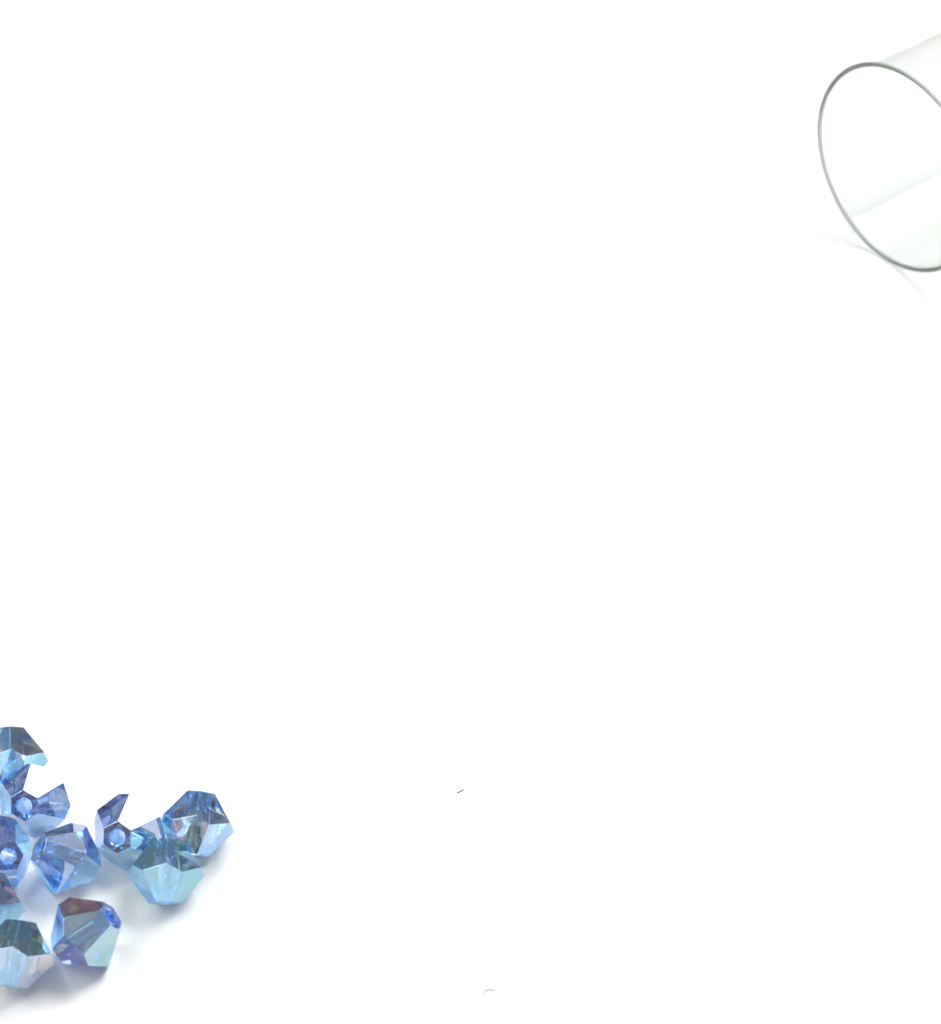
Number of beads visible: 10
